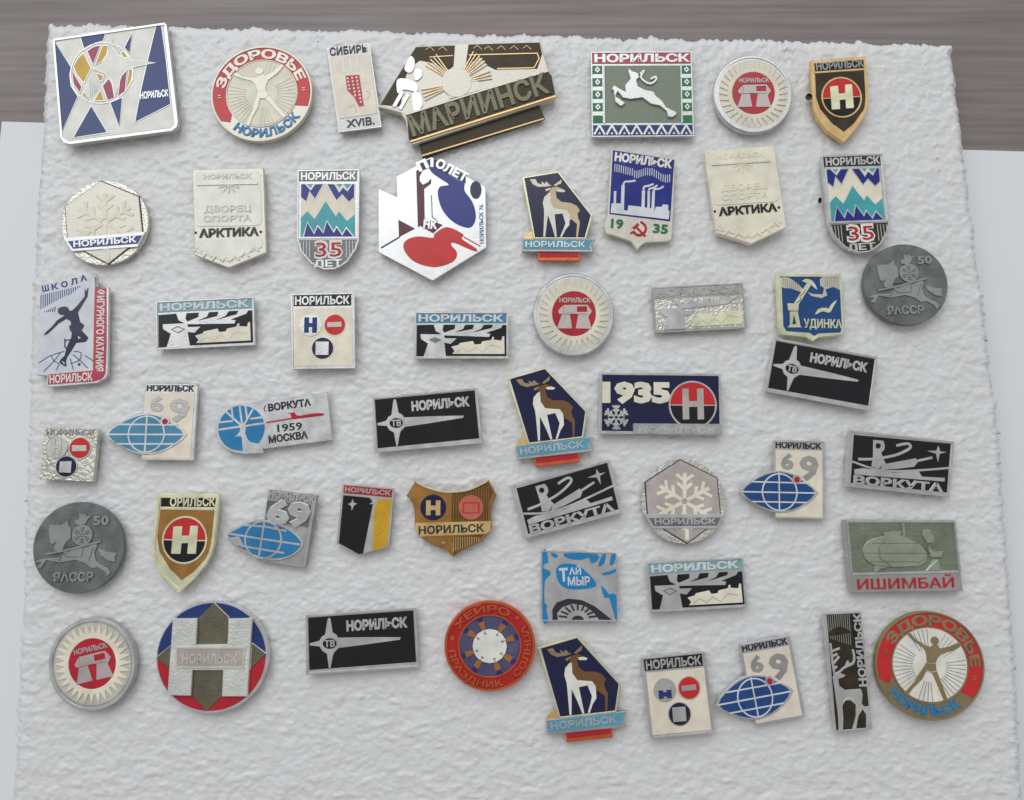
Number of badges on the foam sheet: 51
